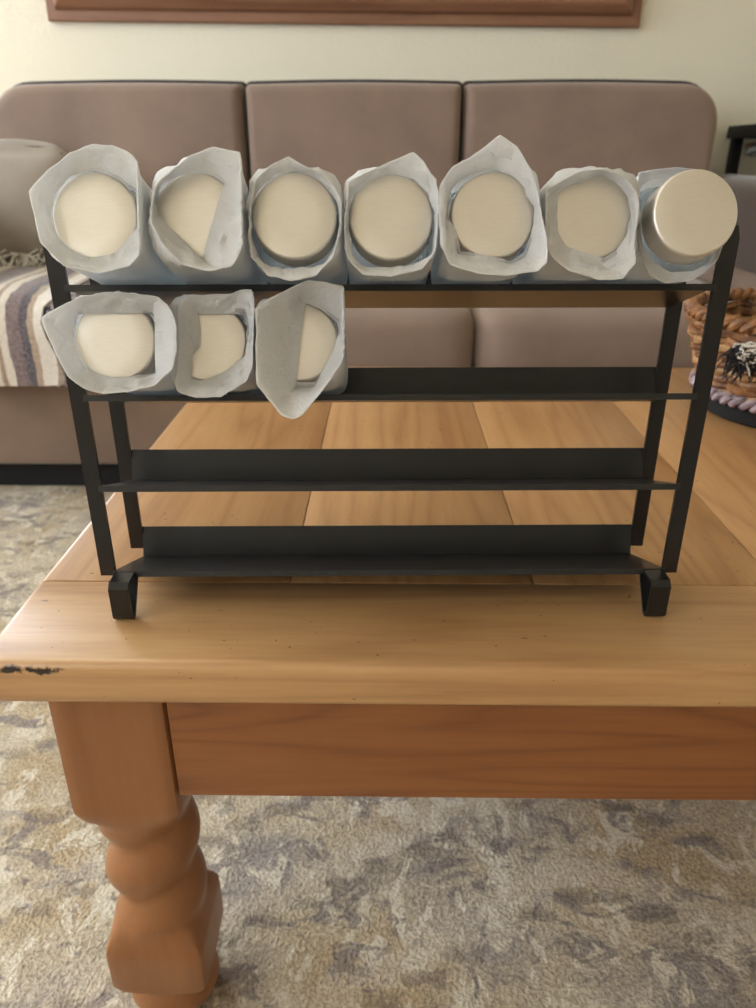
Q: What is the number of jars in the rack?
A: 10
